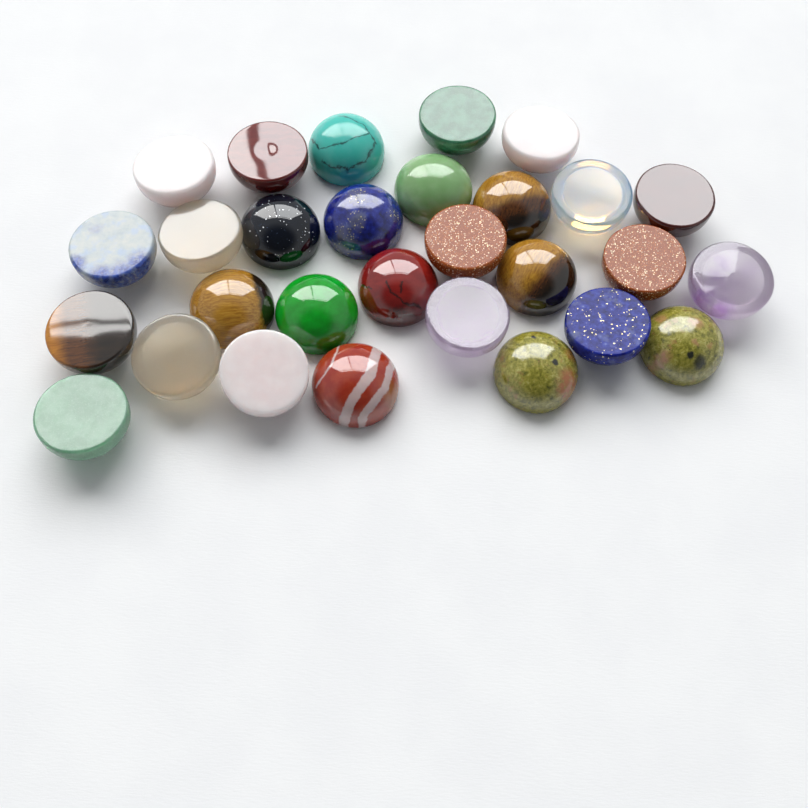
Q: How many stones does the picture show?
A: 29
